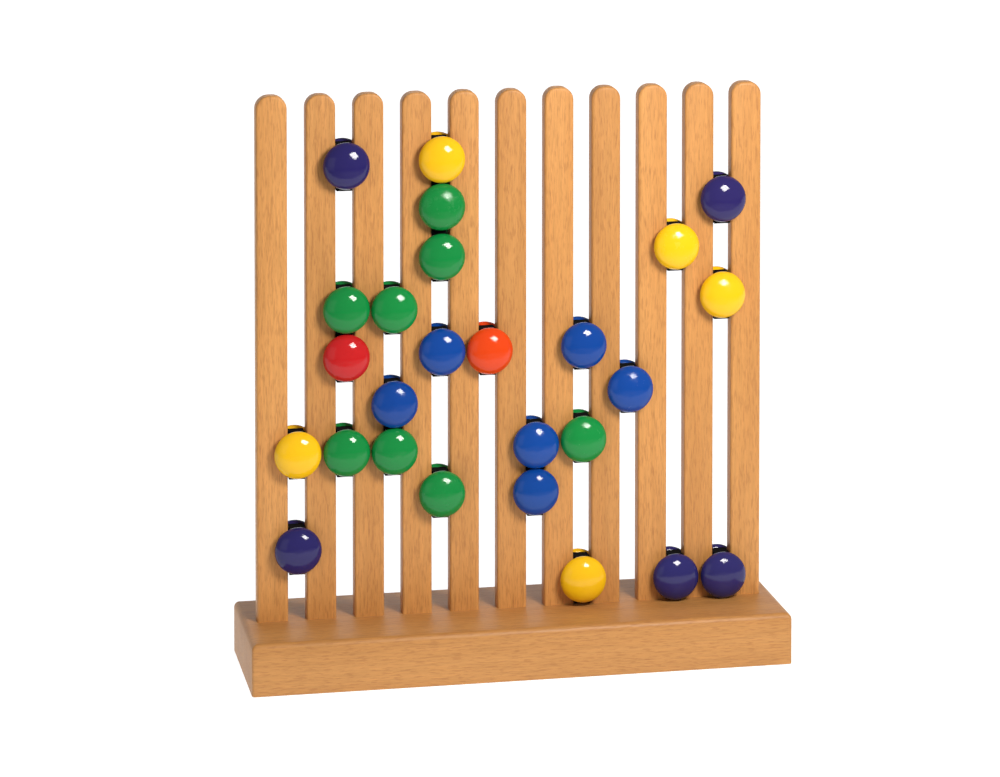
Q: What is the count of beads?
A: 26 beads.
